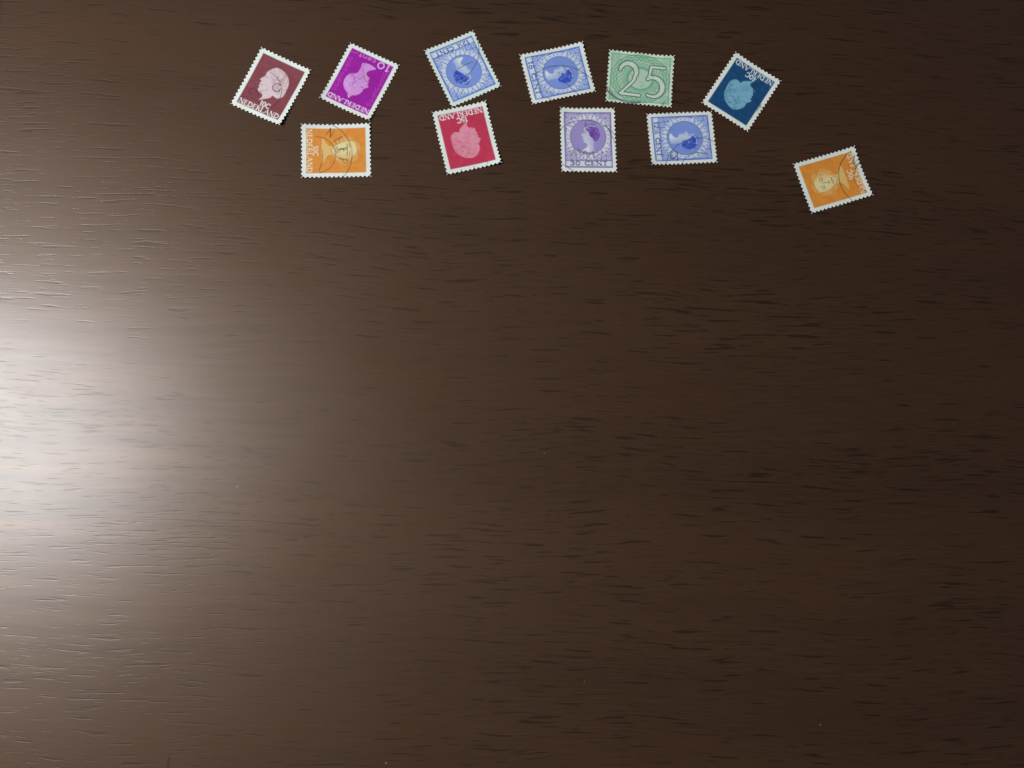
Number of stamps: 11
